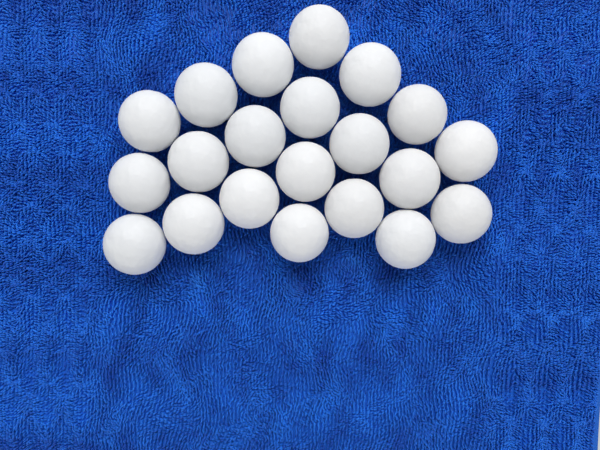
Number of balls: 21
